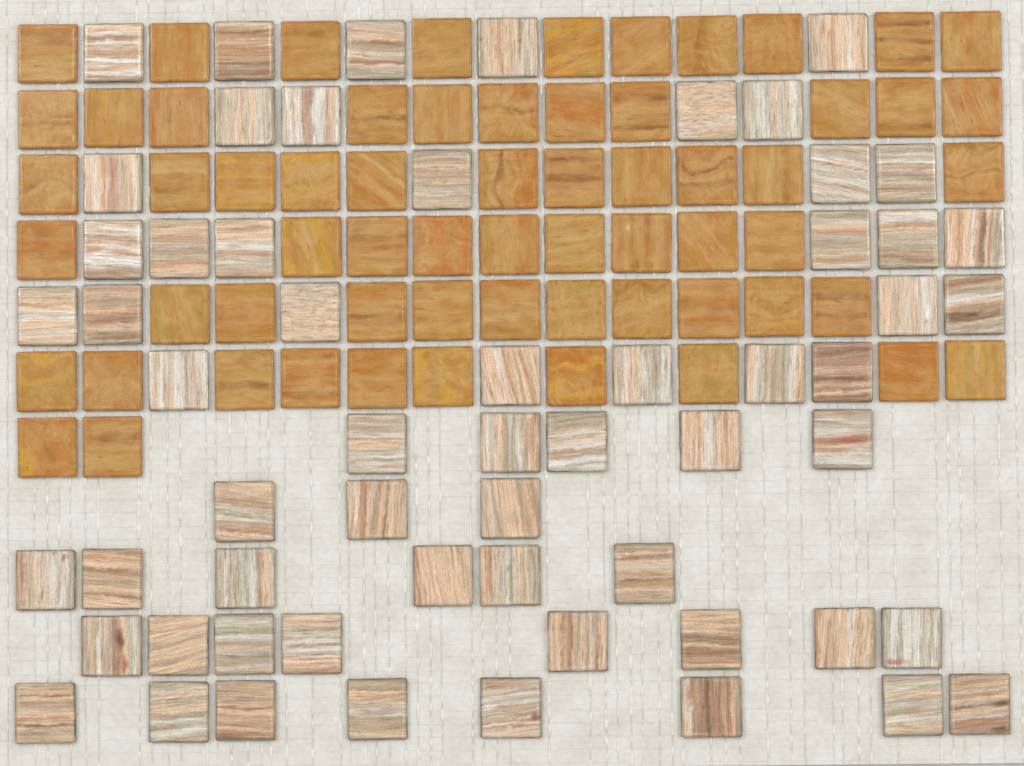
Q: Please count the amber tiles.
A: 63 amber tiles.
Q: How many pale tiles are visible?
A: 59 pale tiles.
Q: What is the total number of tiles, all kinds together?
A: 122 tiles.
